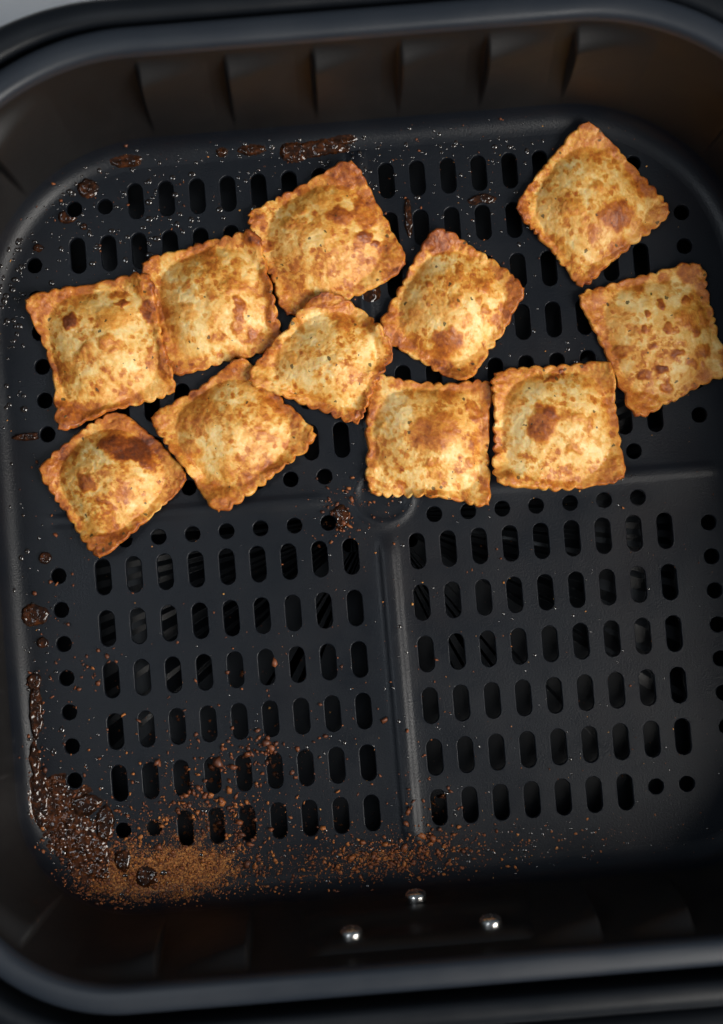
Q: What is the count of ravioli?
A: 11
